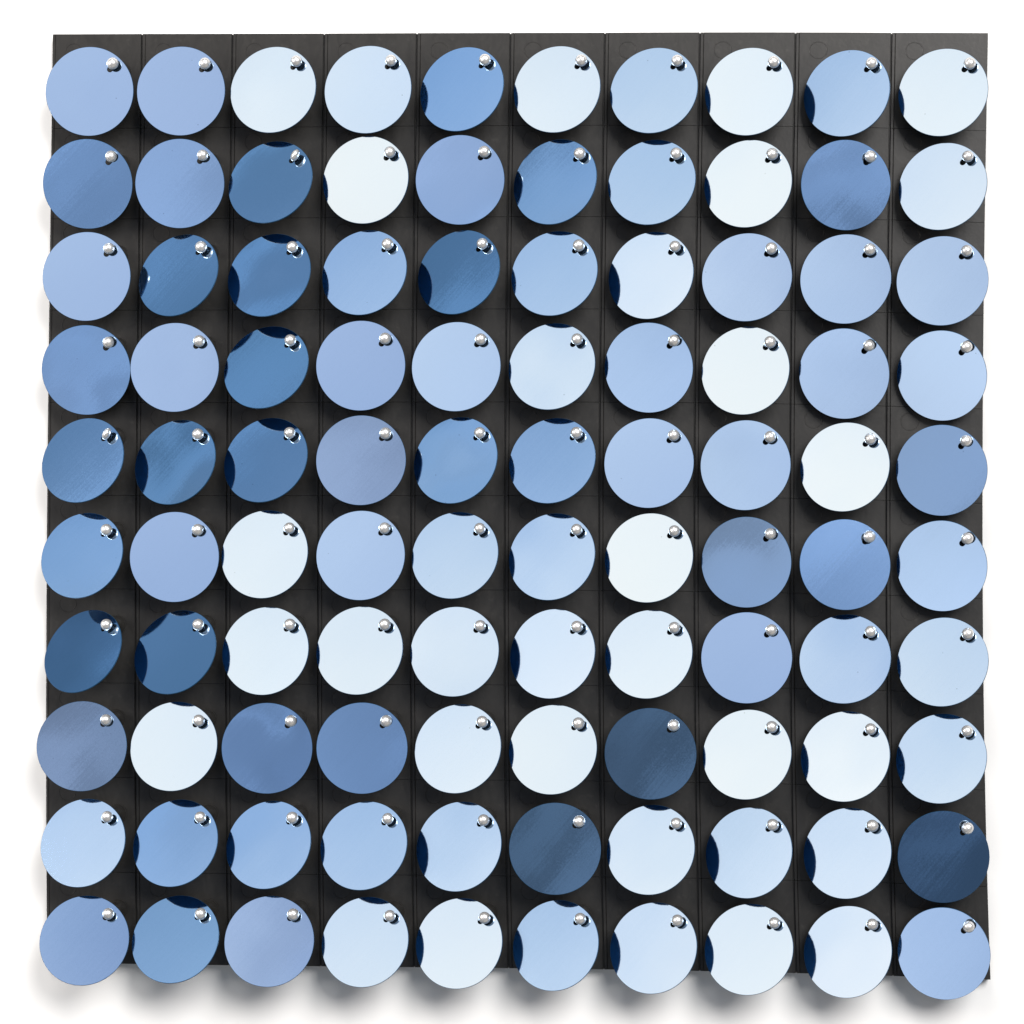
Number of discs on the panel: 100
